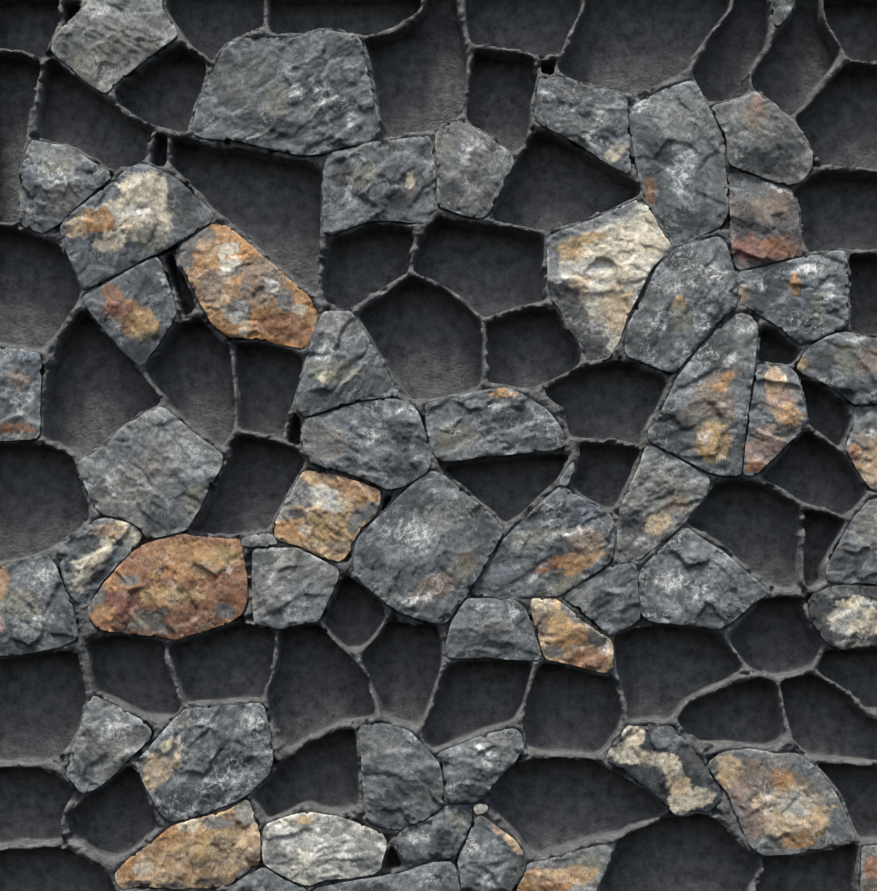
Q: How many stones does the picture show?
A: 56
